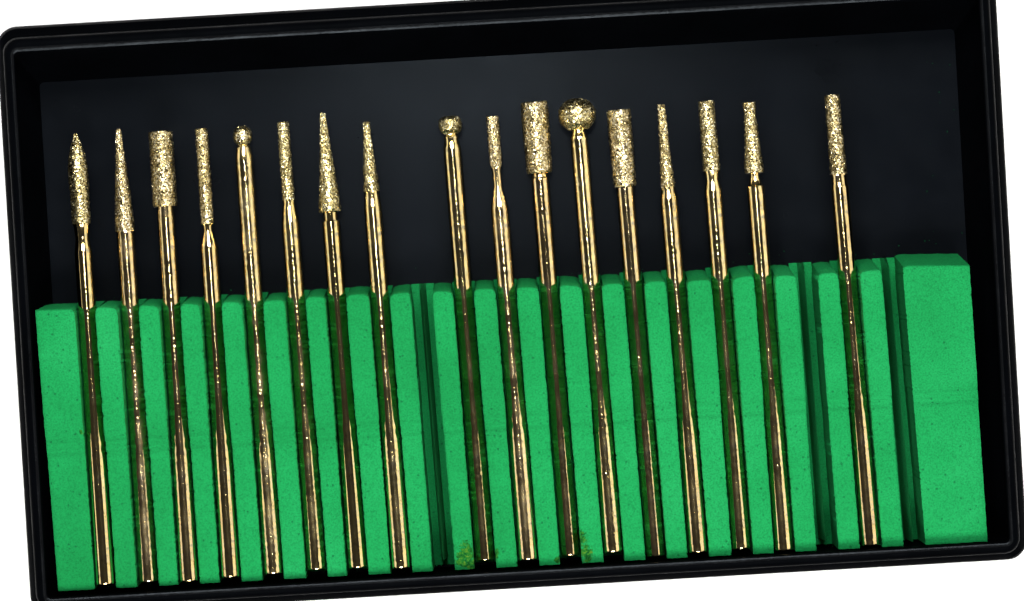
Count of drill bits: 17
